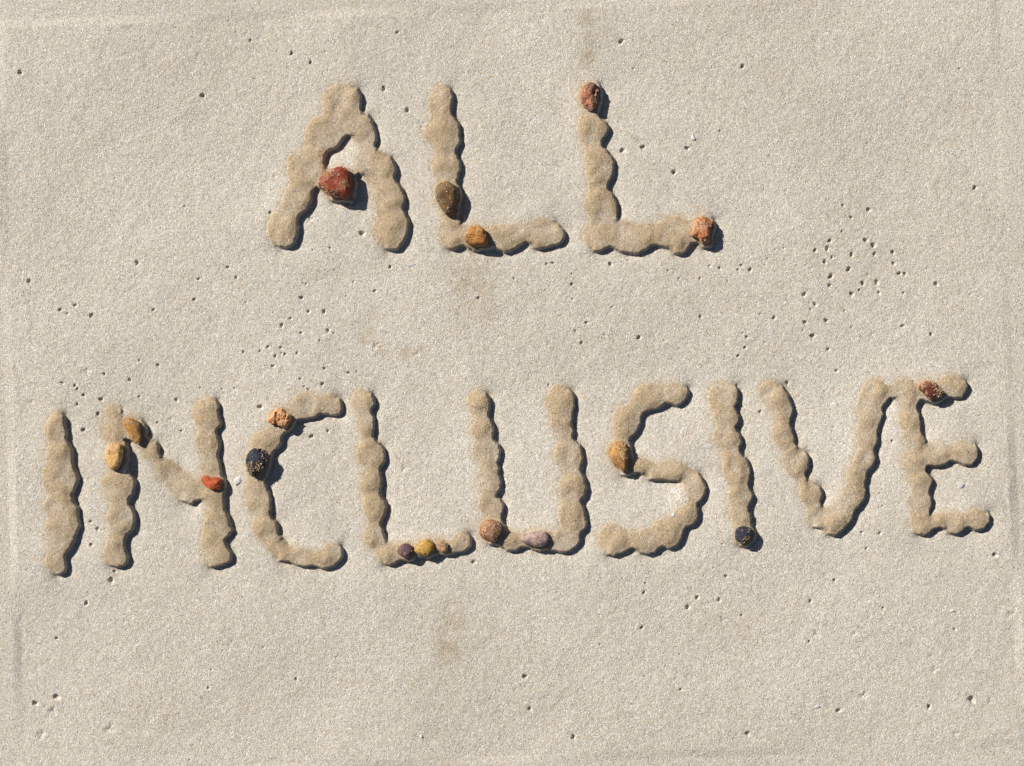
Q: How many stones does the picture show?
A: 18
